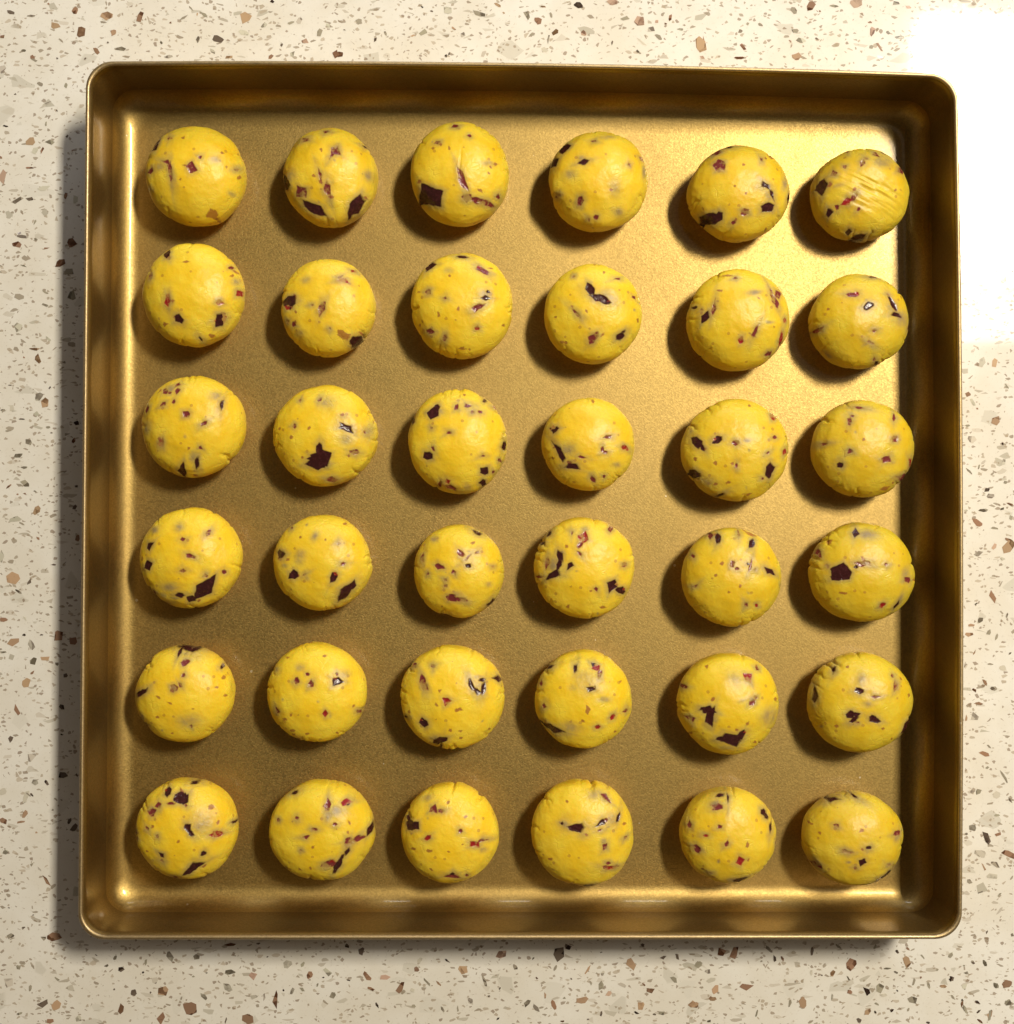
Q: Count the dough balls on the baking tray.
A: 36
